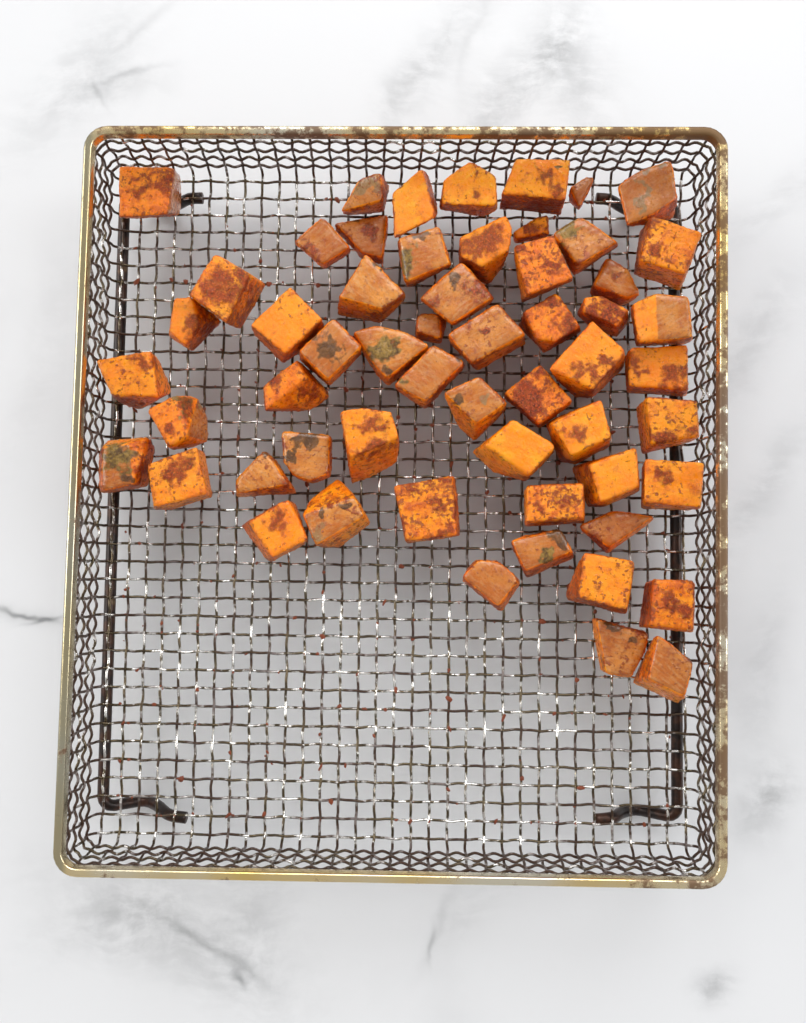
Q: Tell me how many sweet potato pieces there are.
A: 57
